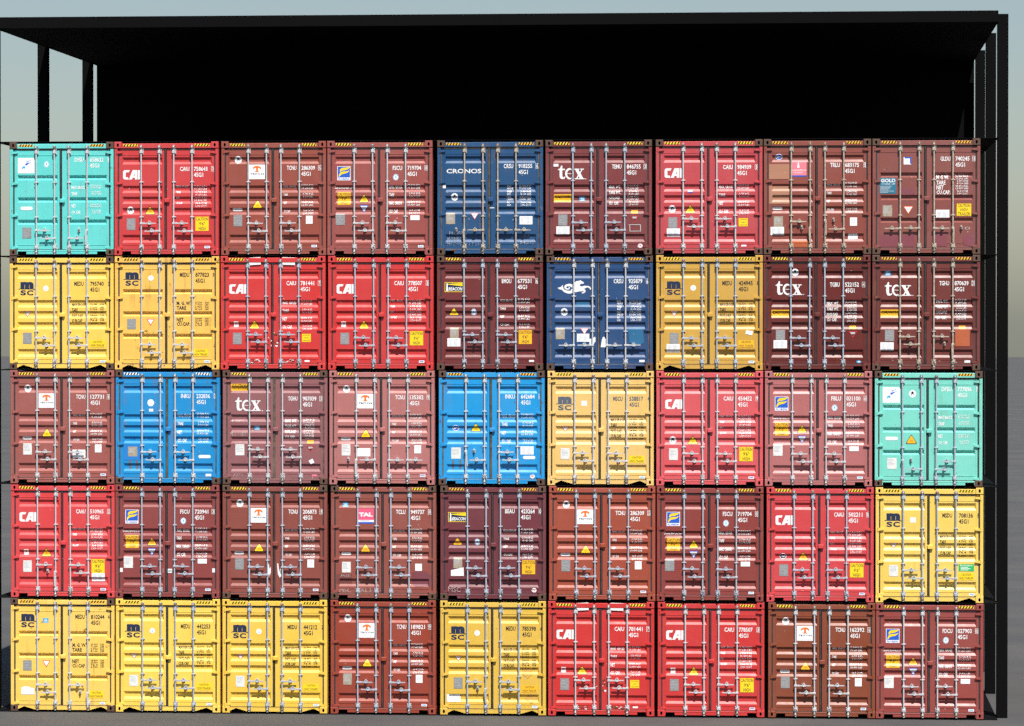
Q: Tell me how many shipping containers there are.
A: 45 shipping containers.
